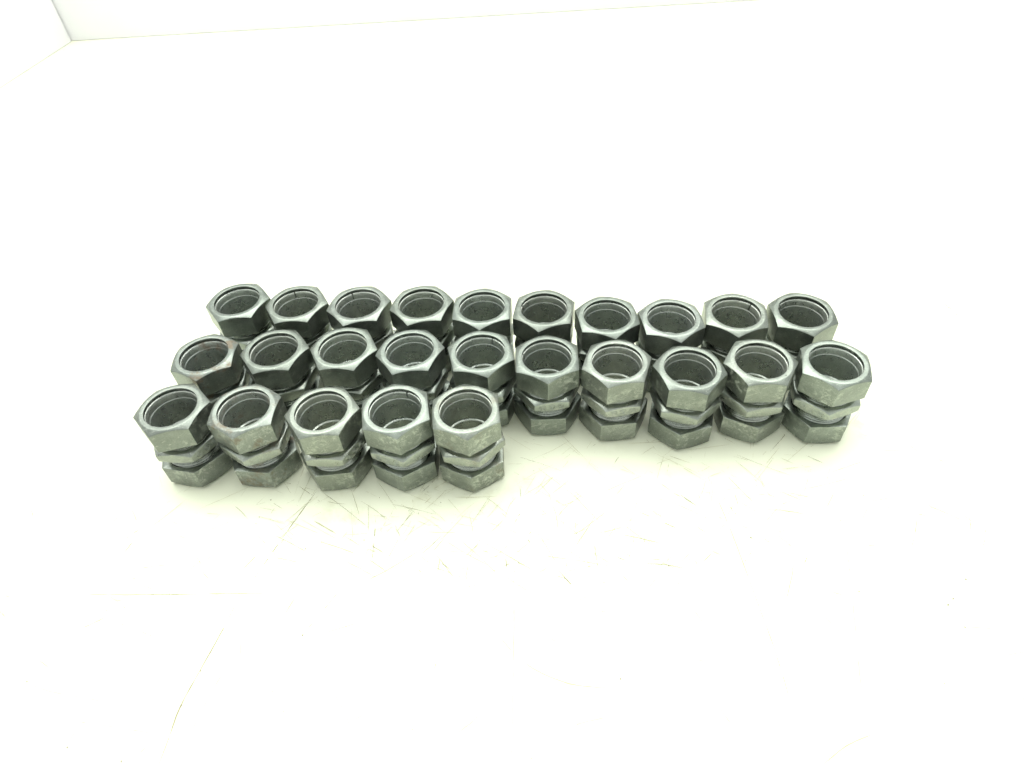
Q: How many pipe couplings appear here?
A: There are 25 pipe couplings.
